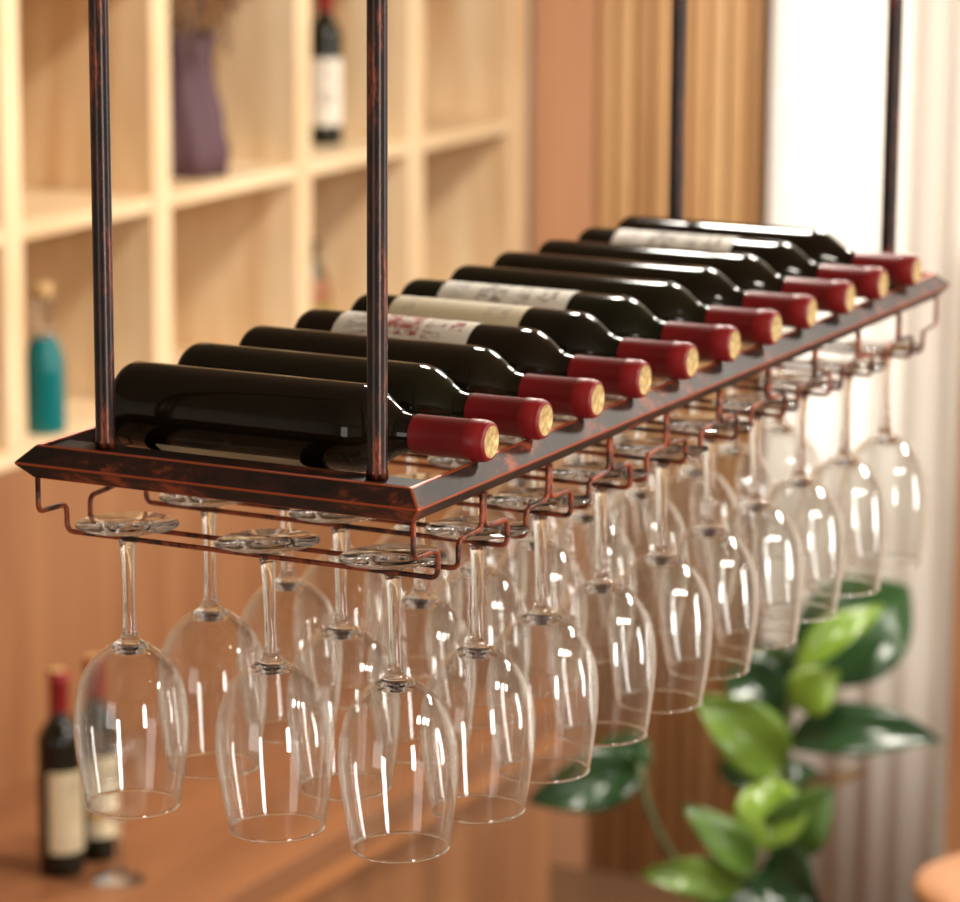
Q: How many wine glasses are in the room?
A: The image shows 31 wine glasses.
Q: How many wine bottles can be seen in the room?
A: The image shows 14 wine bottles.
